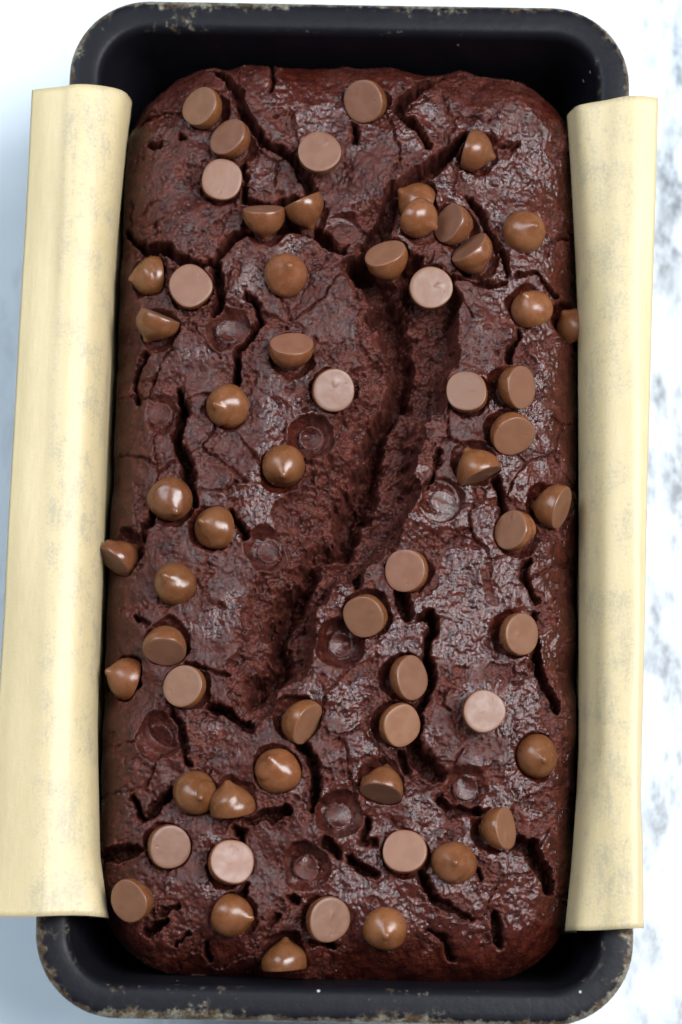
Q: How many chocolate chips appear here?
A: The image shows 60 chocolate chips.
